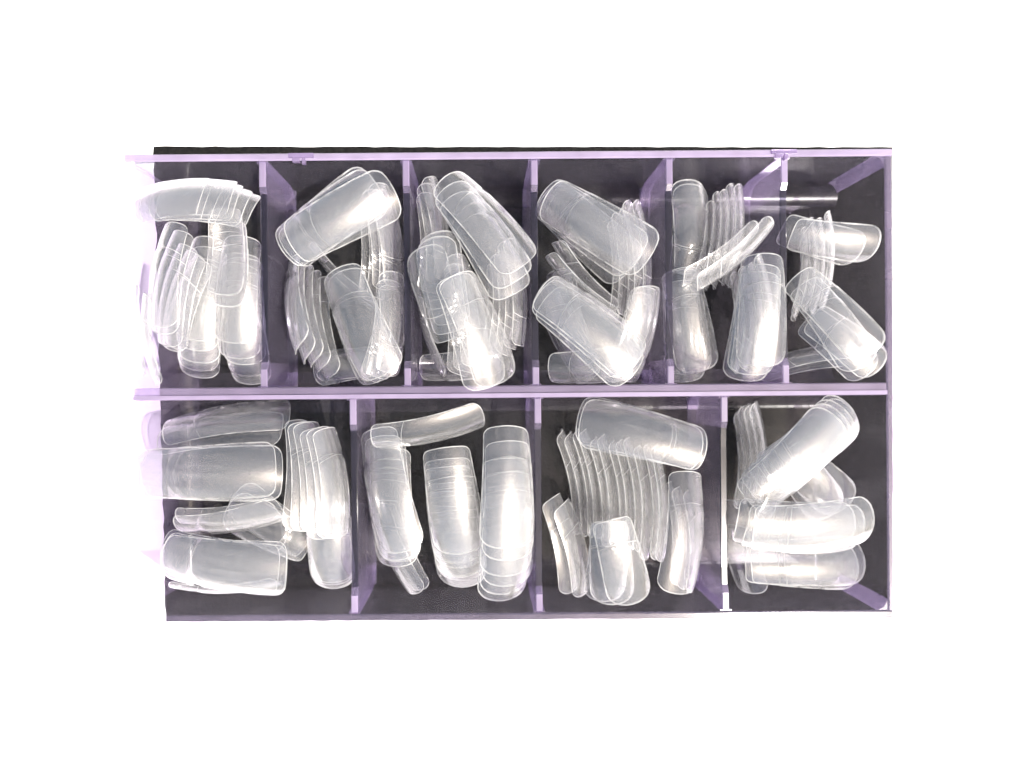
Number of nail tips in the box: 200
